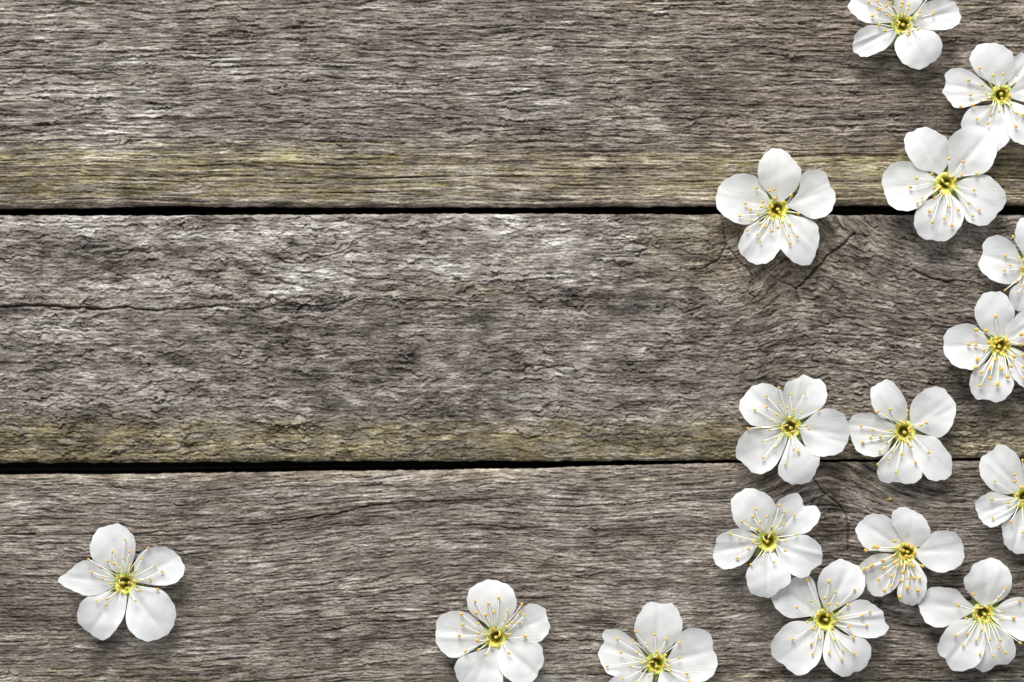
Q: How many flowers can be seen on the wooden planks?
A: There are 16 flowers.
